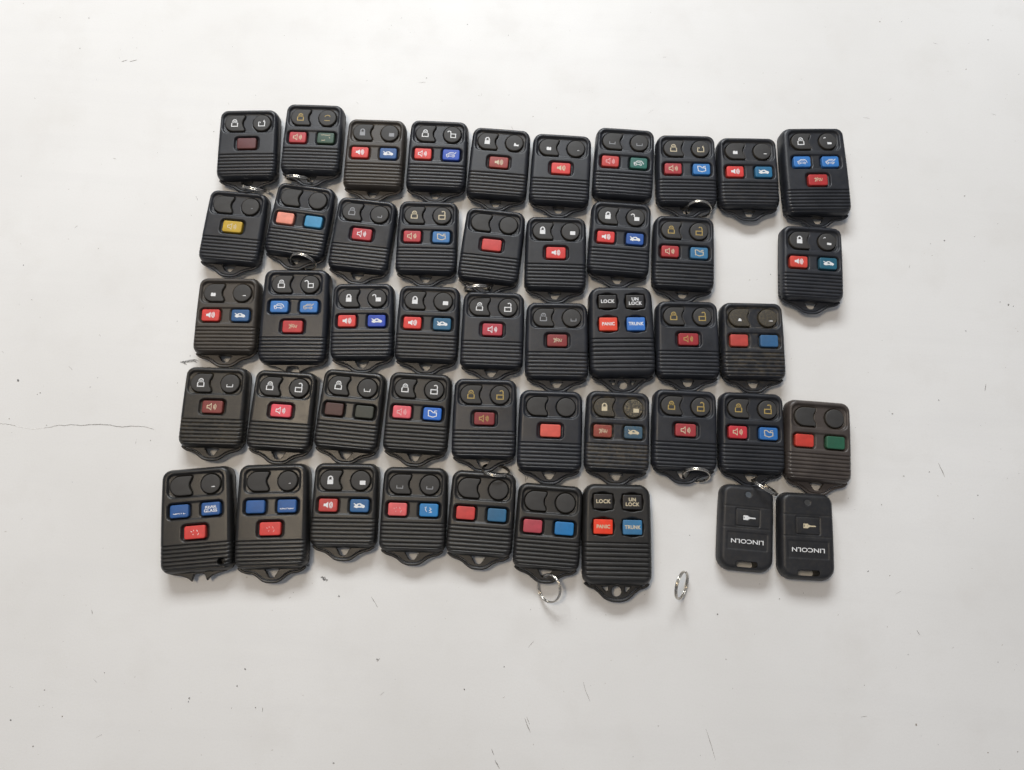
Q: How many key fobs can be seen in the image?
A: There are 47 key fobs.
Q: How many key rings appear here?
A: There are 10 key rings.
